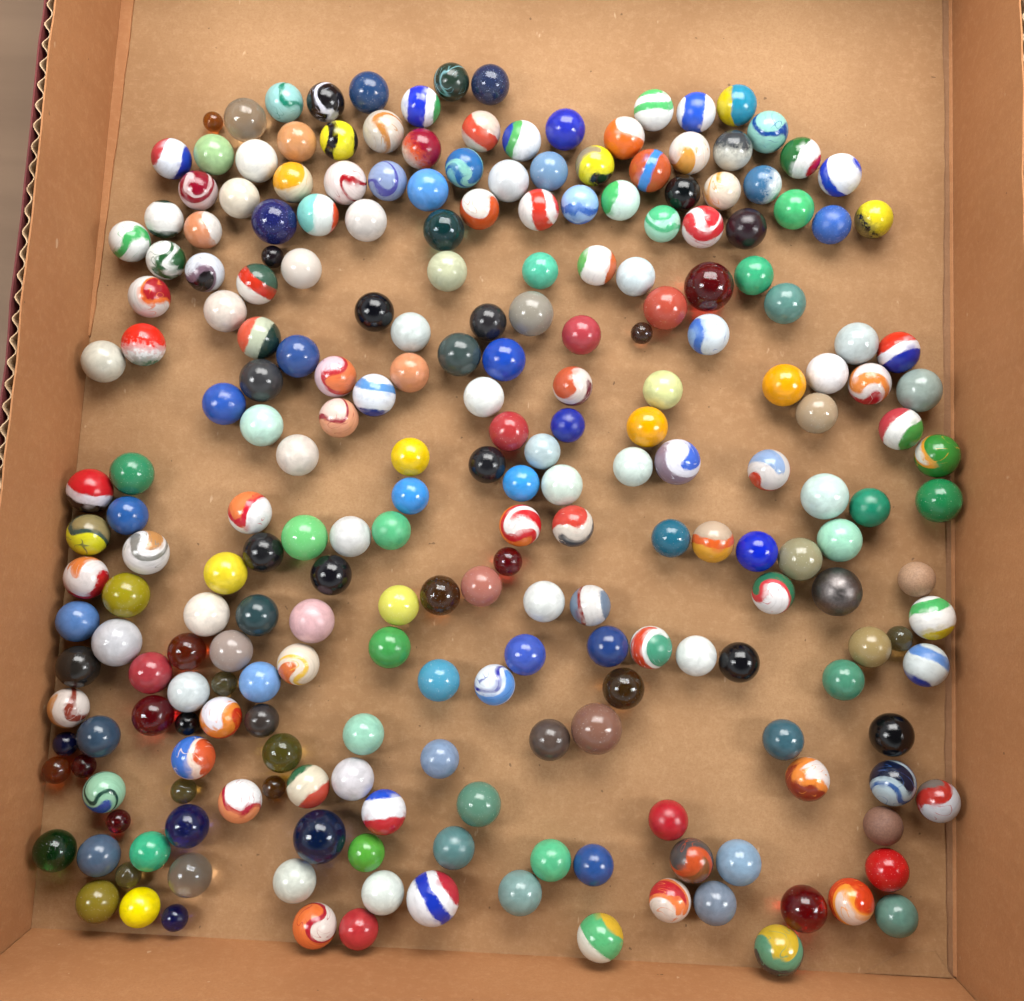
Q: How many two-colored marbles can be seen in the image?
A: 32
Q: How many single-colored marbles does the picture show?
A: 150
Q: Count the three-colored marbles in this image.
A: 57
